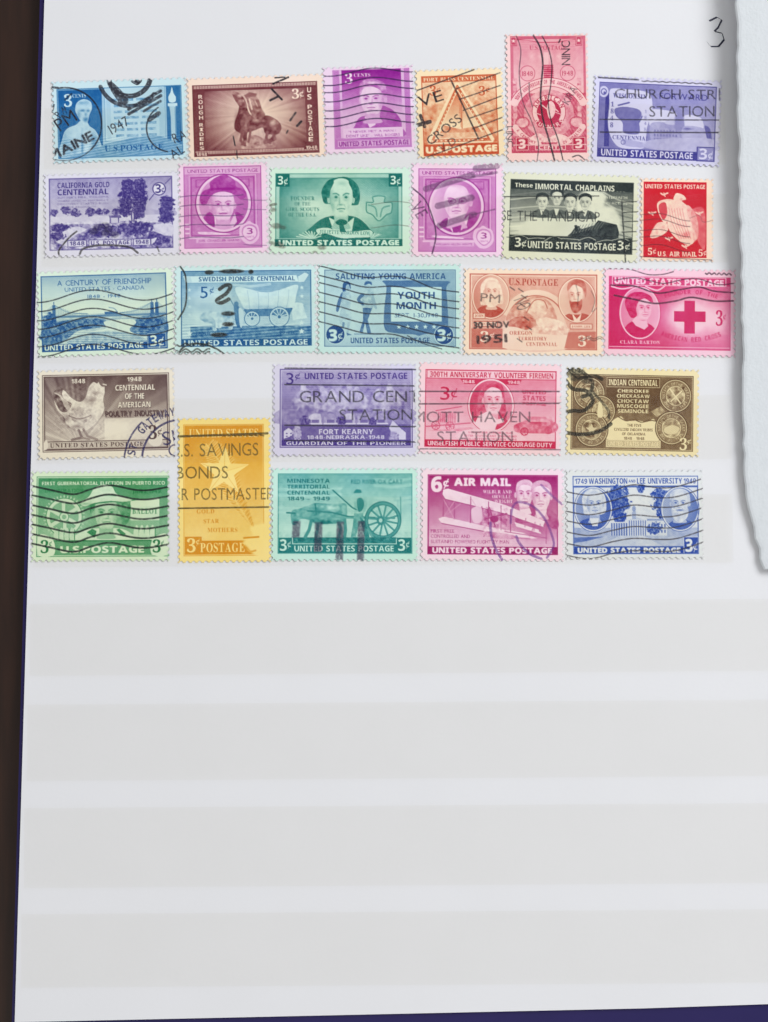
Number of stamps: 26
